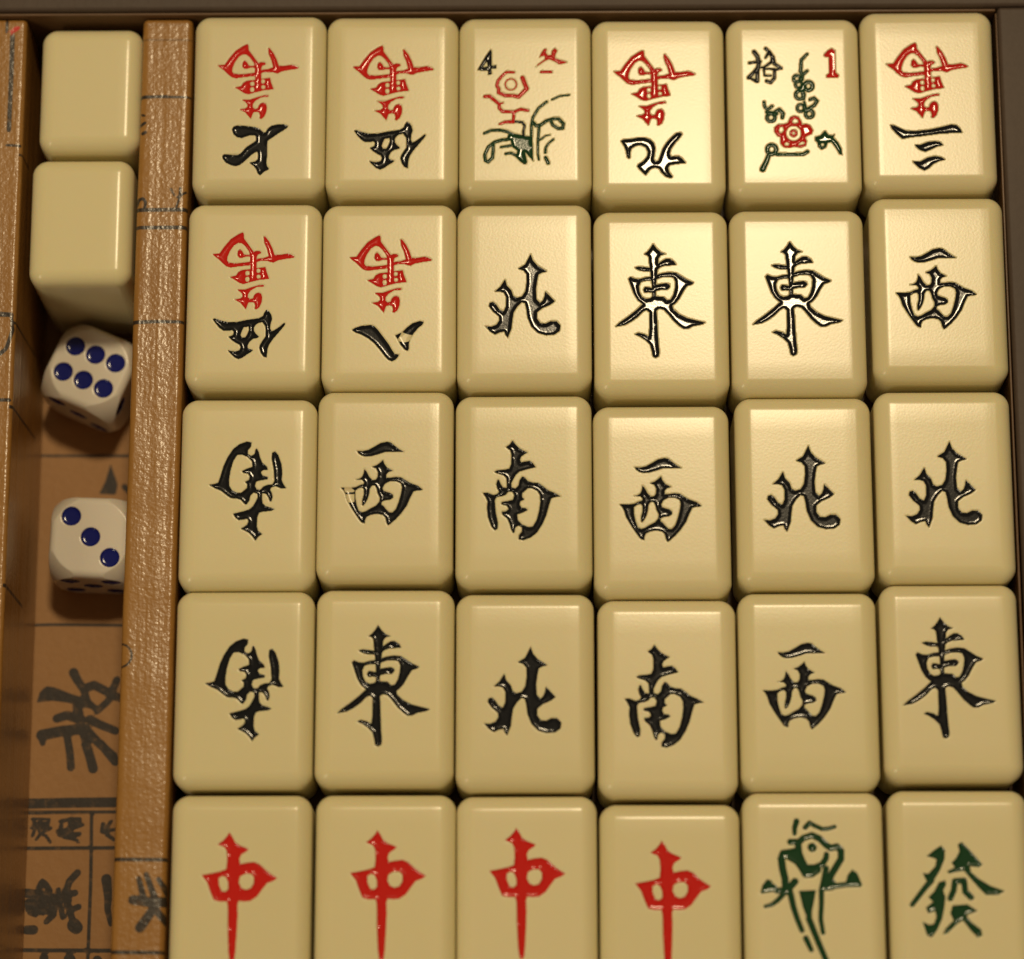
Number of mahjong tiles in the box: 32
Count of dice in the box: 2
